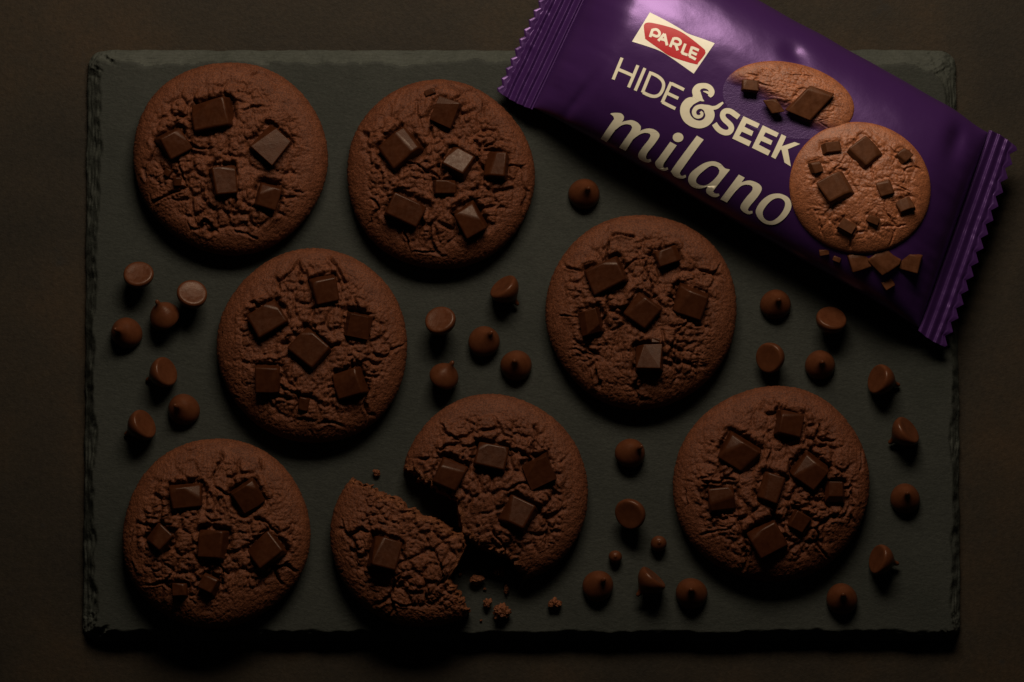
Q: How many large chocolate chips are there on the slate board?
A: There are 27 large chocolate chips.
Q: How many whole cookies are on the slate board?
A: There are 6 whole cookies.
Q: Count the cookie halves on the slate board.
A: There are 2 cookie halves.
